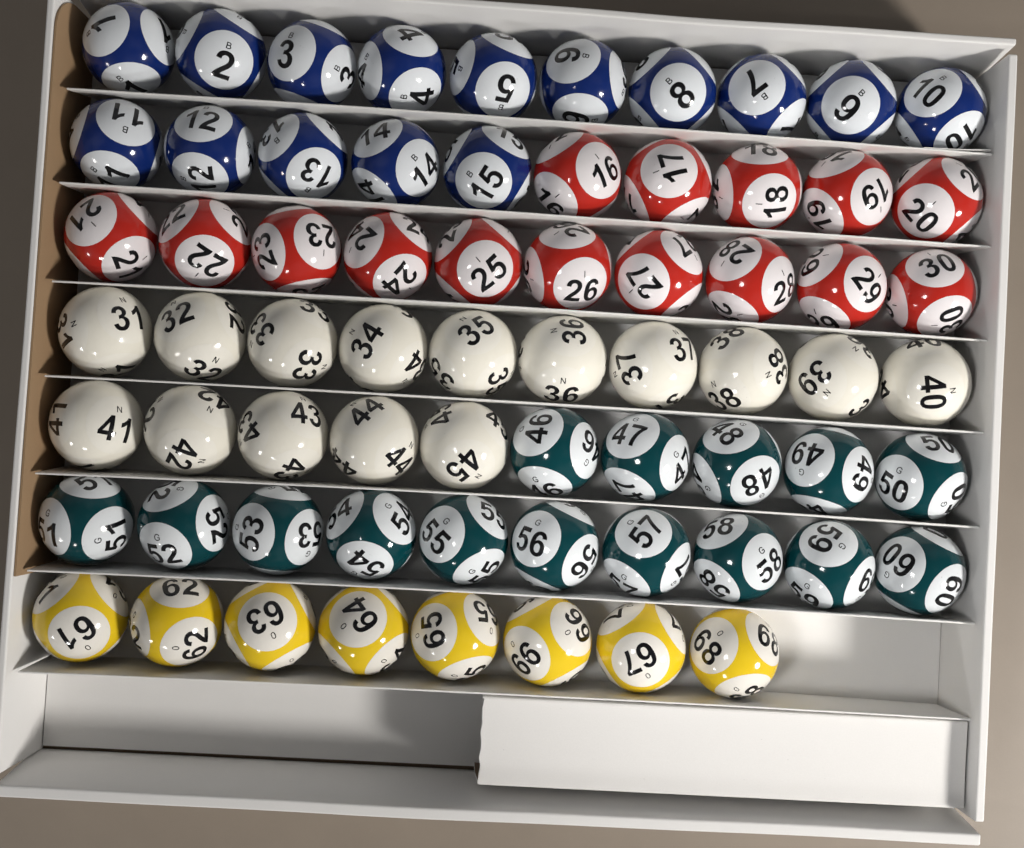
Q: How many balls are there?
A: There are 68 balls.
